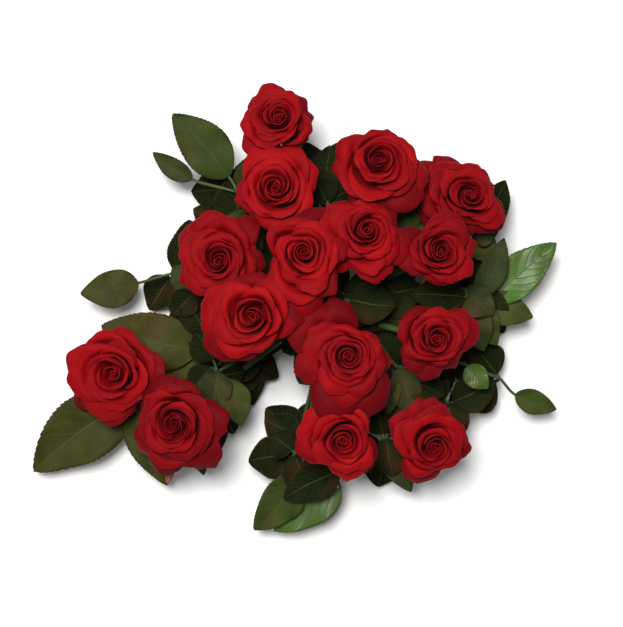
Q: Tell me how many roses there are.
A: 15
